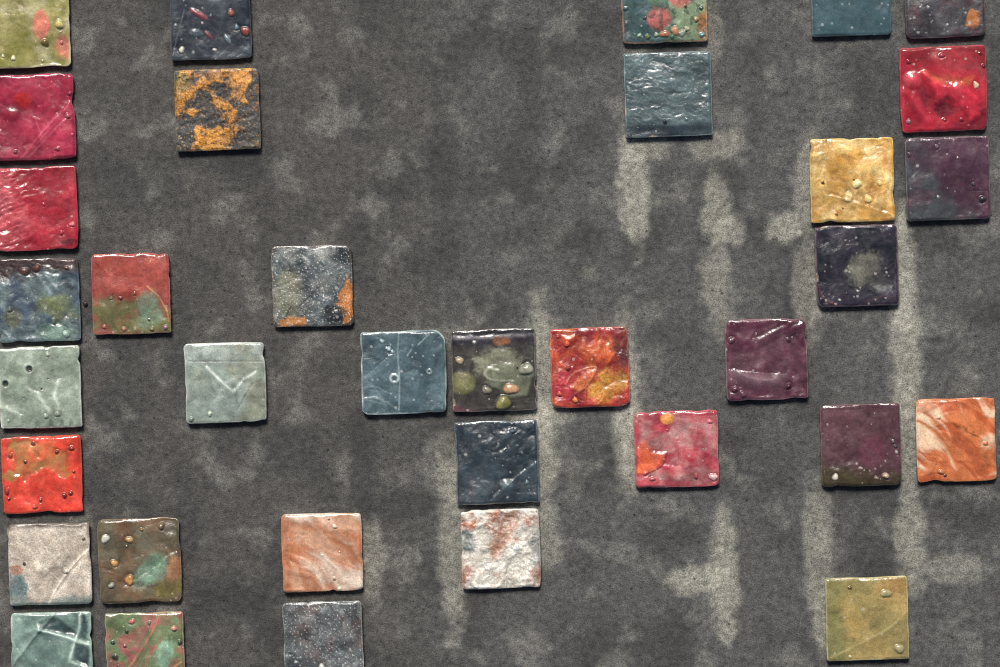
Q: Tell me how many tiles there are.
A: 35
